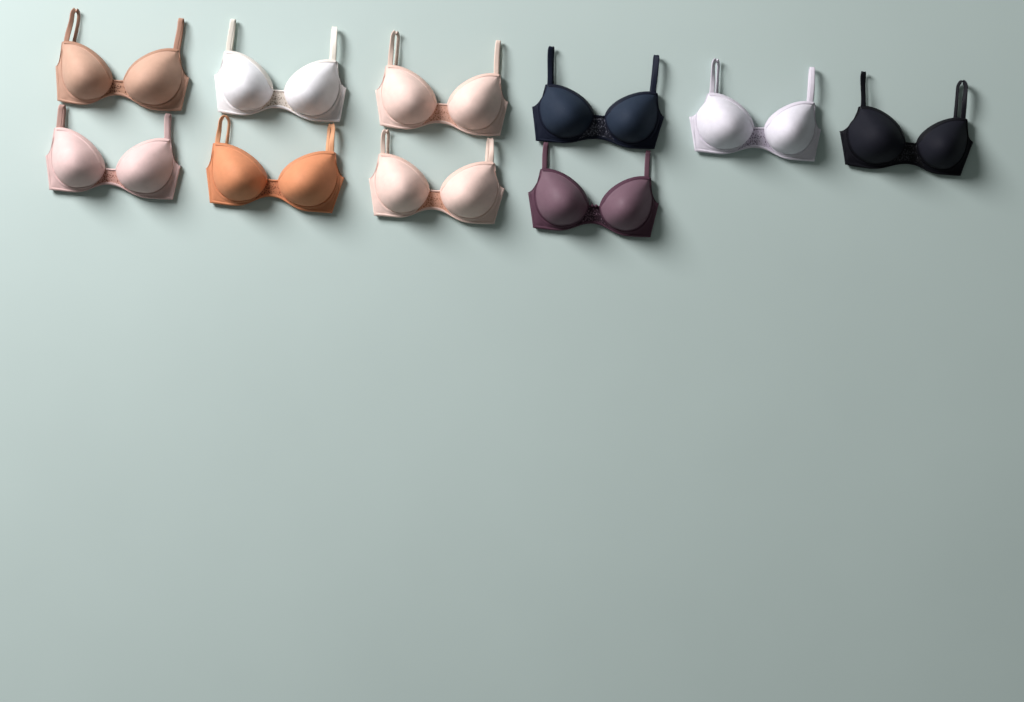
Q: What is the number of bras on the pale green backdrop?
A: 10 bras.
